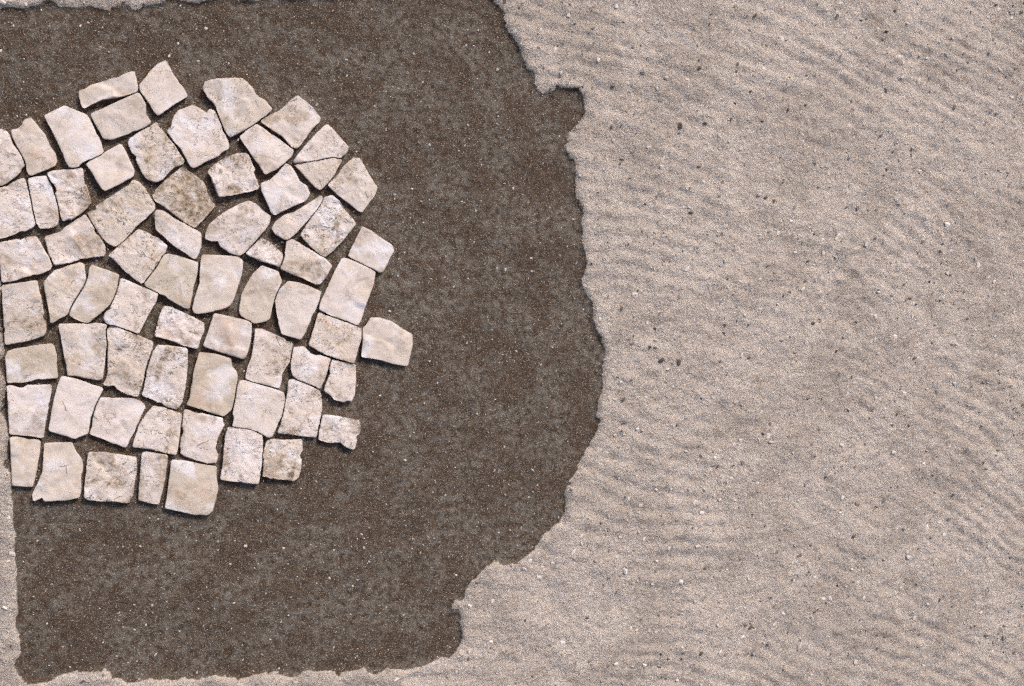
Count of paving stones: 68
